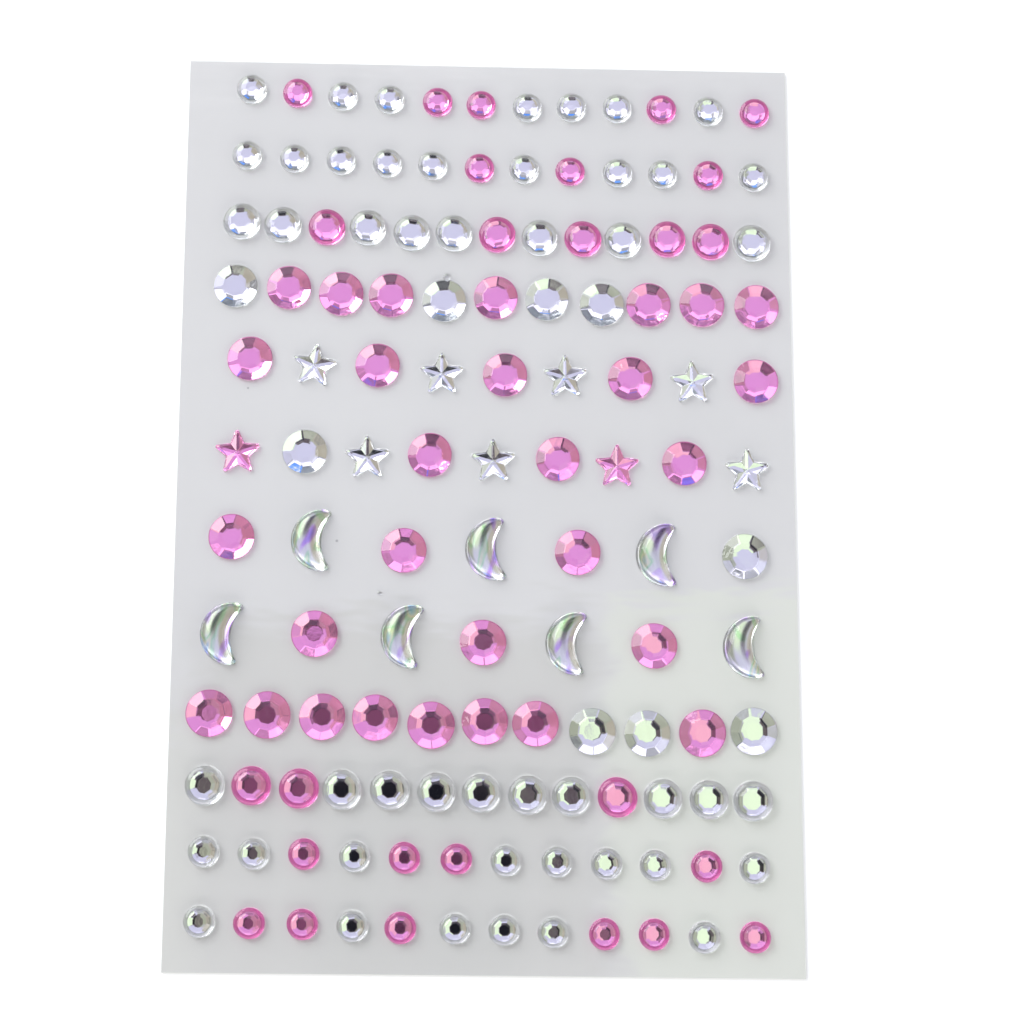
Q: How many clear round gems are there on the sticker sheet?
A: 57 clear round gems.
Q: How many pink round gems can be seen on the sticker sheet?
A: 55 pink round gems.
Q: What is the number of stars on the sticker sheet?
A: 9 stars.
